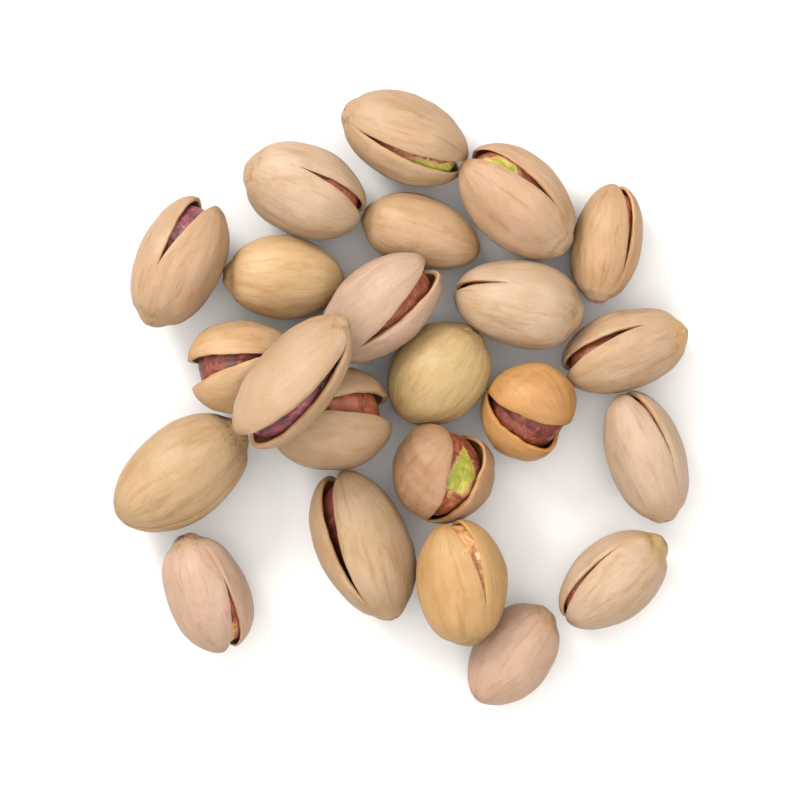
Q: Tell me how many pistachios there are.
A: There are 23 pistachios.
